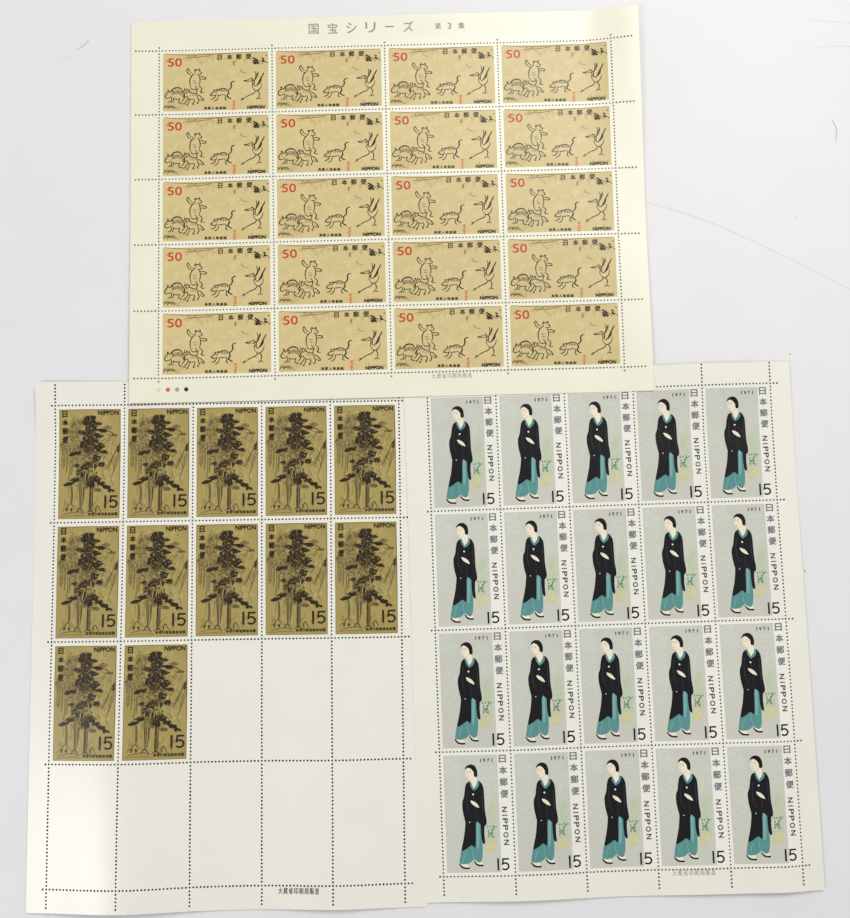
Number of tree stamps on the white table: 12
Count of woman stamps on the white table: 20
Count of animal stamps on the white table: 20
